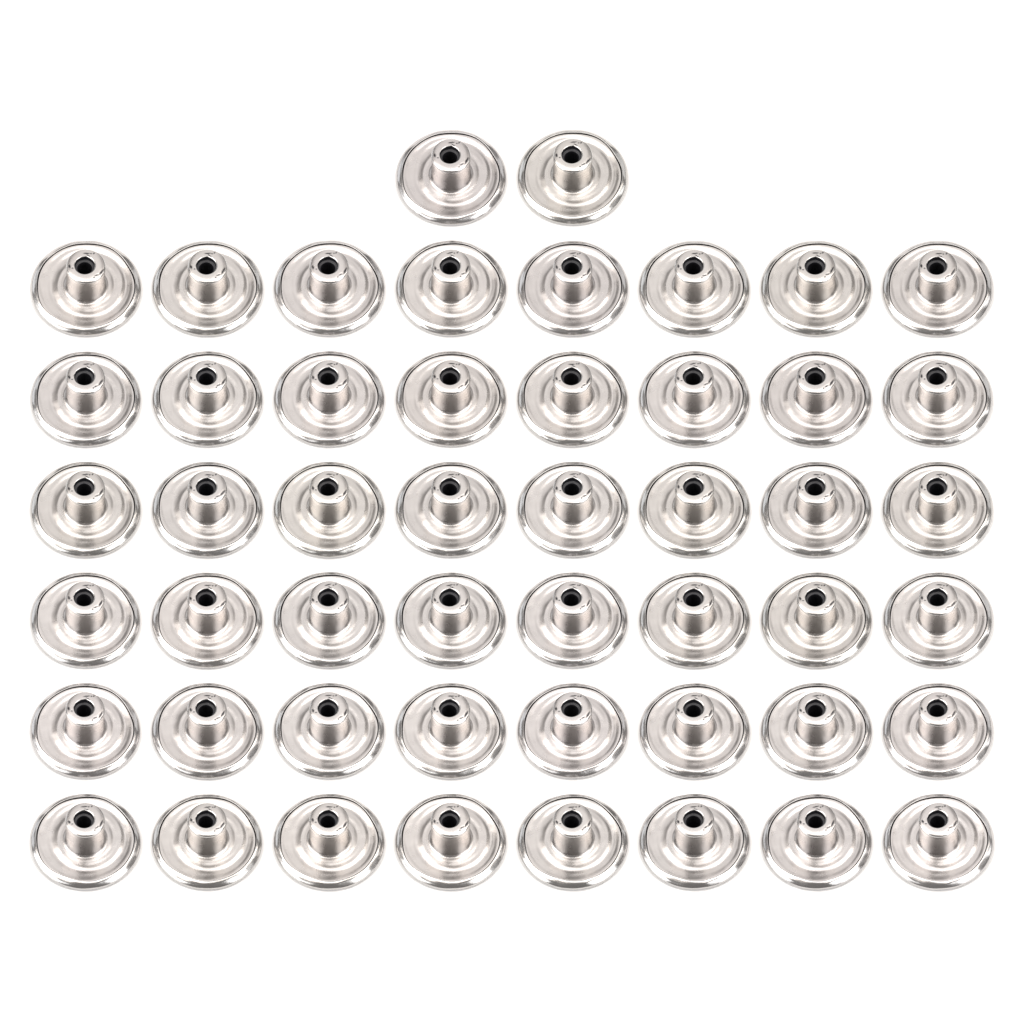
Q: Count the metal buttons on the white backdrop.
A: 50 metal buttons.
